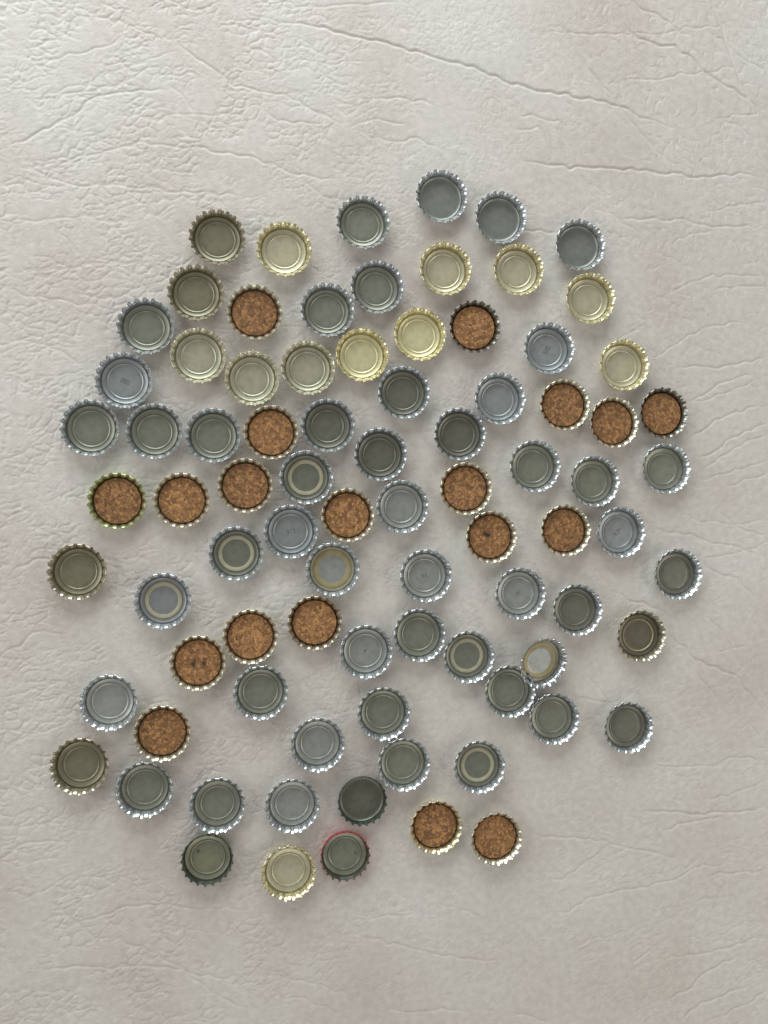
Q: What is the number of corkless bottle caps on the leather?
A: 66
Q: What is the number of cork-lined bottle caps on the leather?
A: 19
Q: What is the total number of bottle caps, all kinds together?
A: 85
